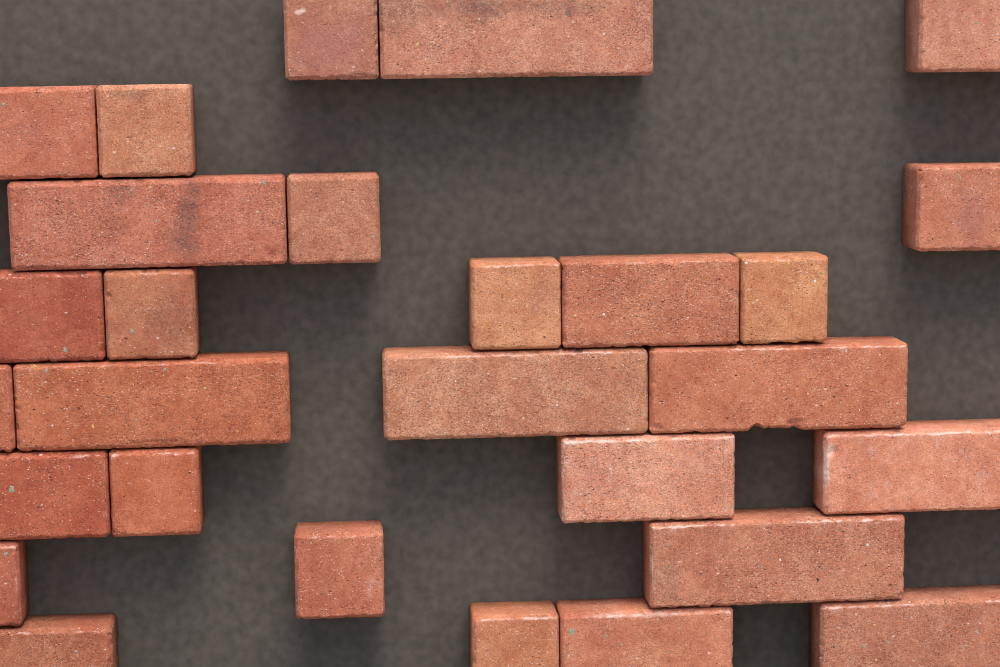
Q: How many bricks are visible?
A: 28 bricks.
